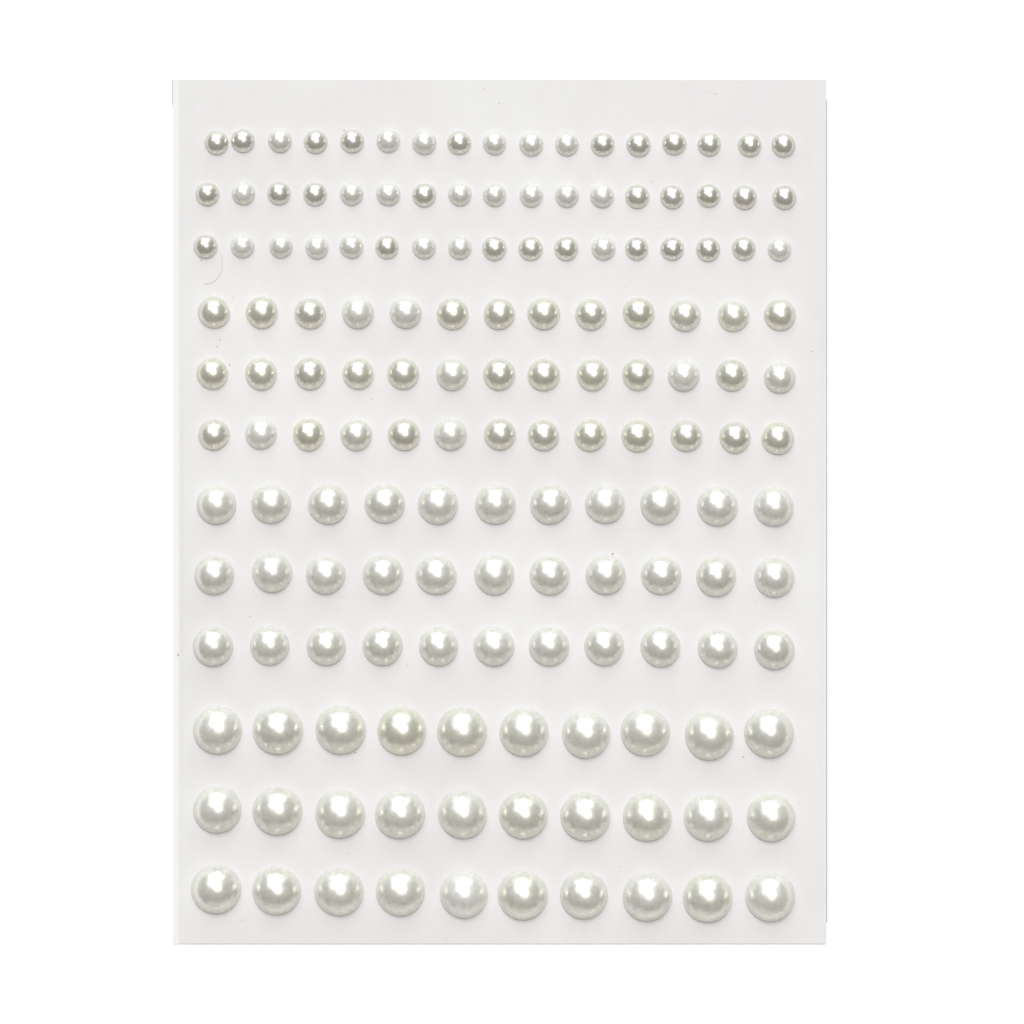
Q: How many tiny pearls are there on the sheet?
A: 51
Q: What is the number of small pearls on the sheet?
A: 39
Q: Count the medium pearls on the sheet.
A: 33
